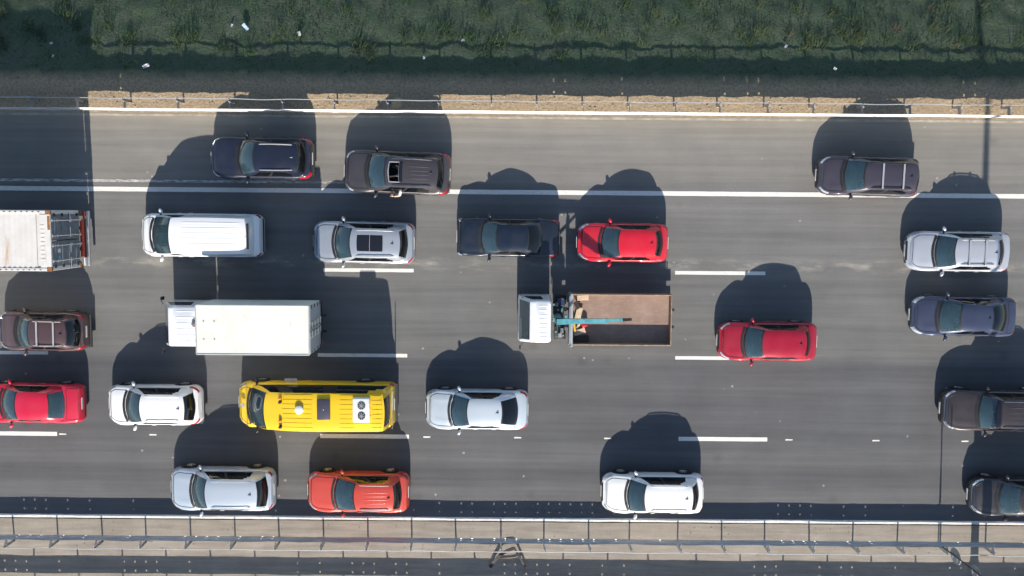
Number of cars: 18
